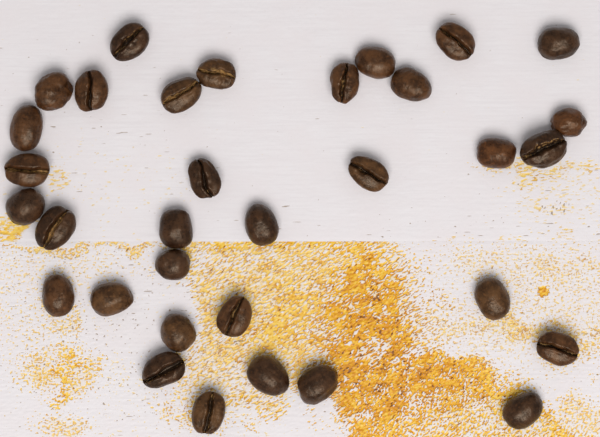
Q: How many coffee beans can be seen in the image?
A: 33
